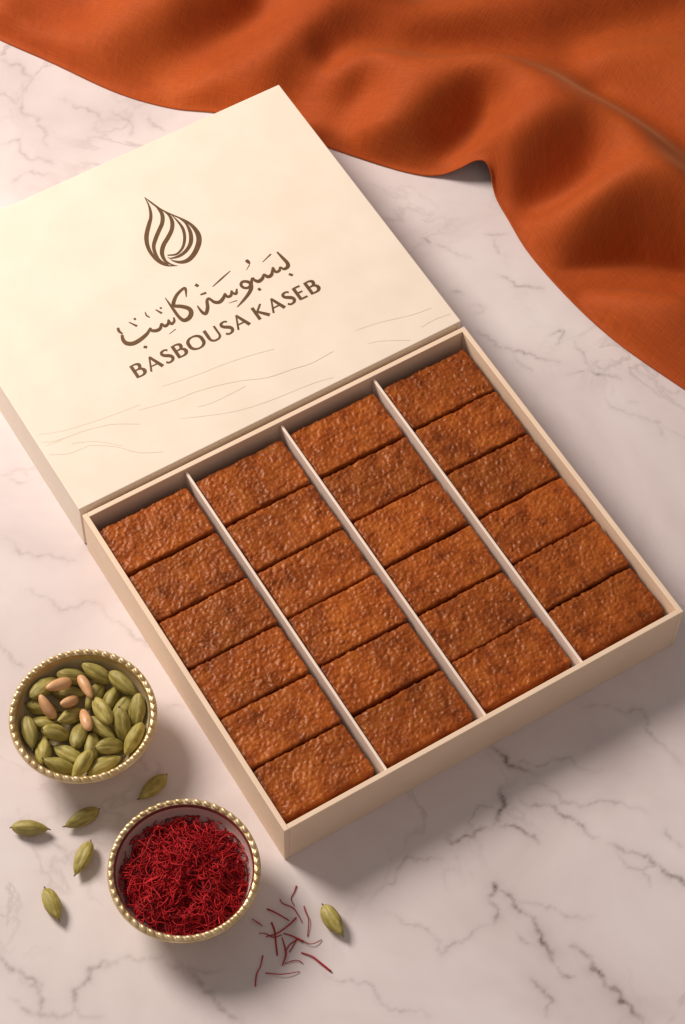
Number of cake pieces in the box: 24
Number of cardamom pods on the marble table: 32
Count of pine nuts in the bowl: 5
